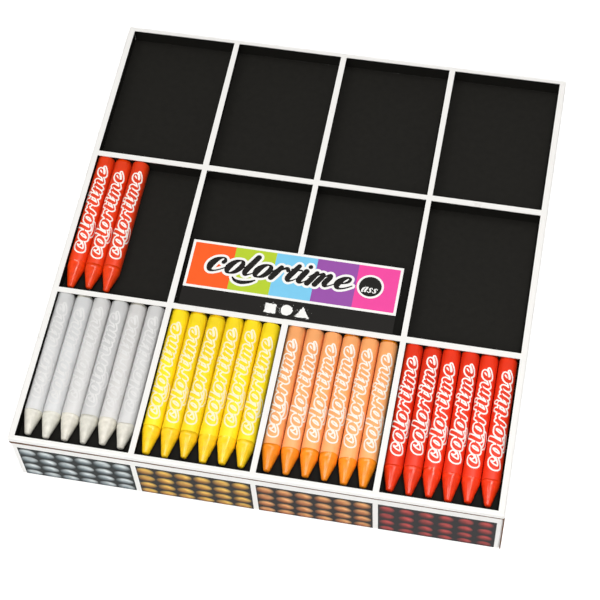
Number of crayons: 27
